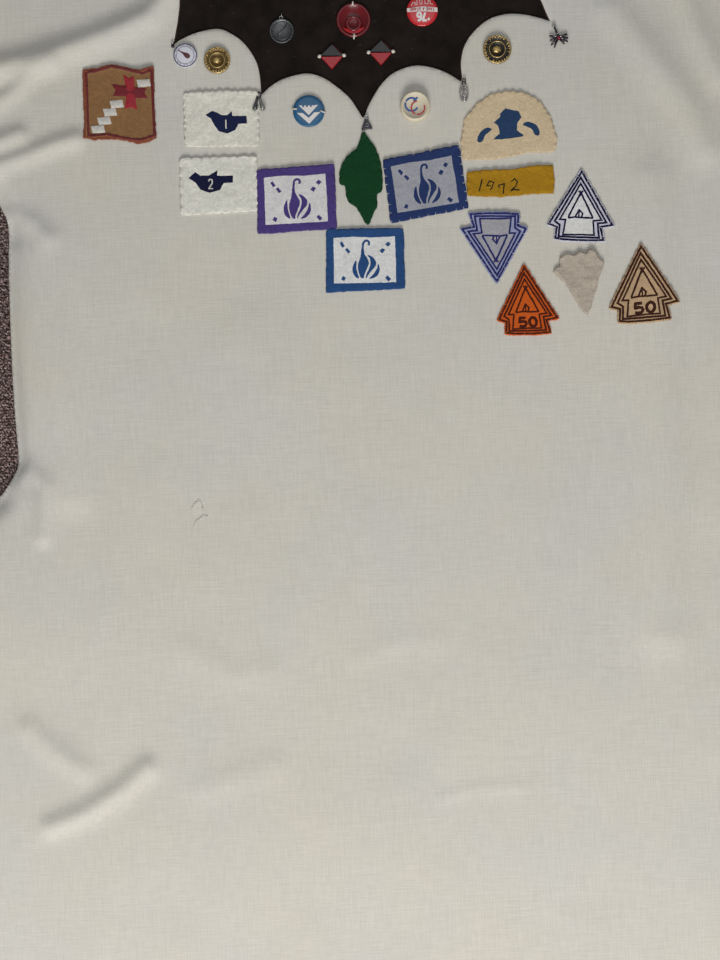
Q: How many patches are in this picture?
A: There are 14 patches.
